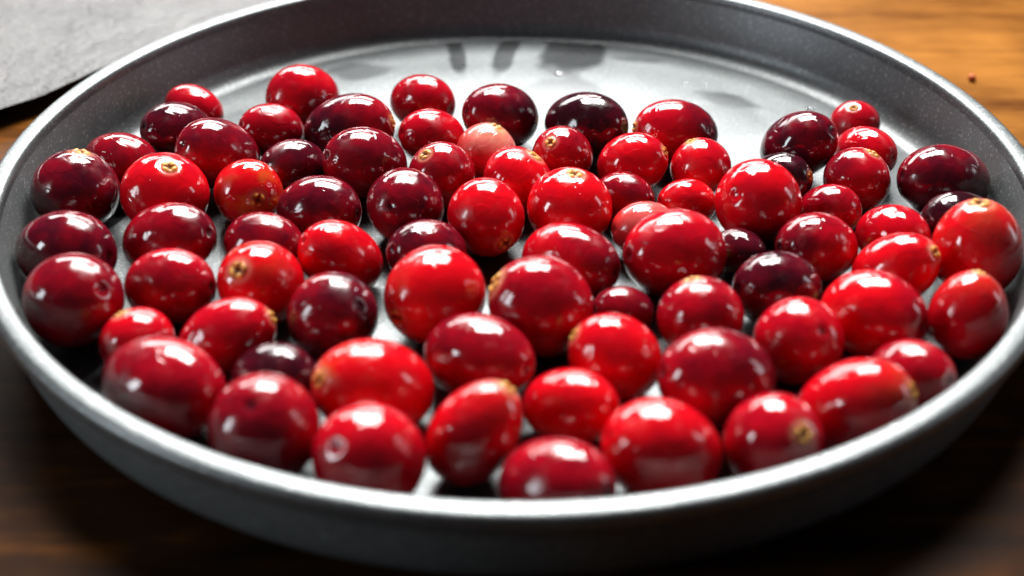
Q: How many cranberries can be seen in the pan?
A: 80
